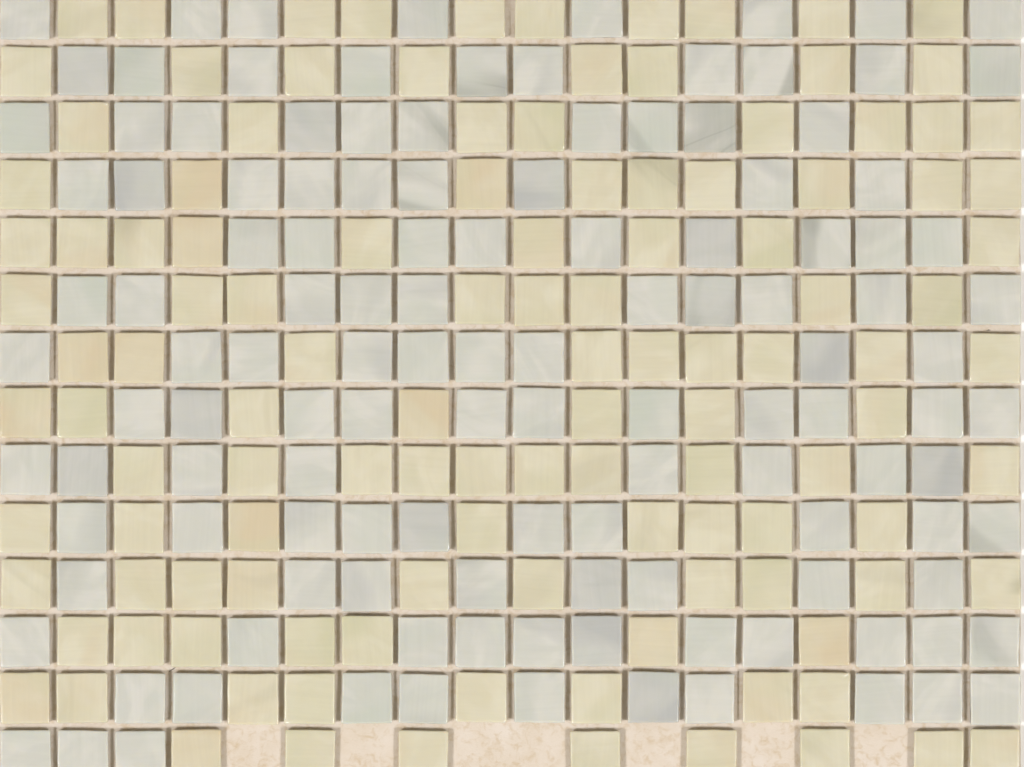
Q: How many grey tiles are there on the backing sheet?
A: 126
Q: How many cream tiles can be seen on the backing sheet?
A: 119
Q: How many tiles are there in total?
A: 245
